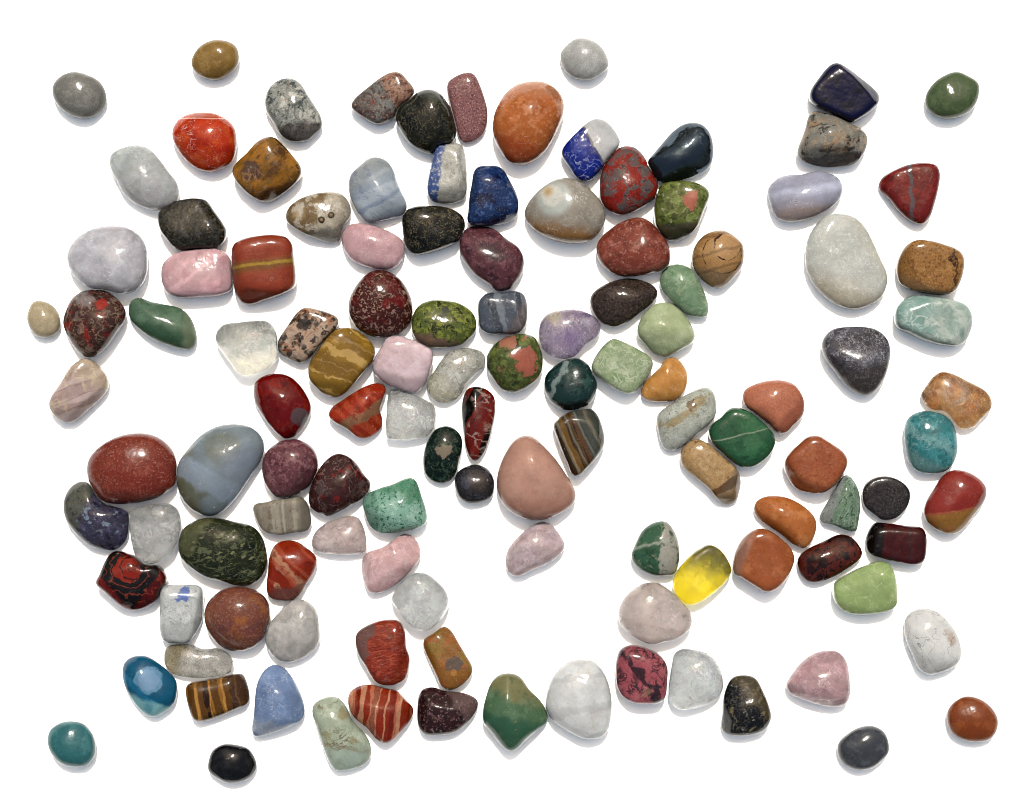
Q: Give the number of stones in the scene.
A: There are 122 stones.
